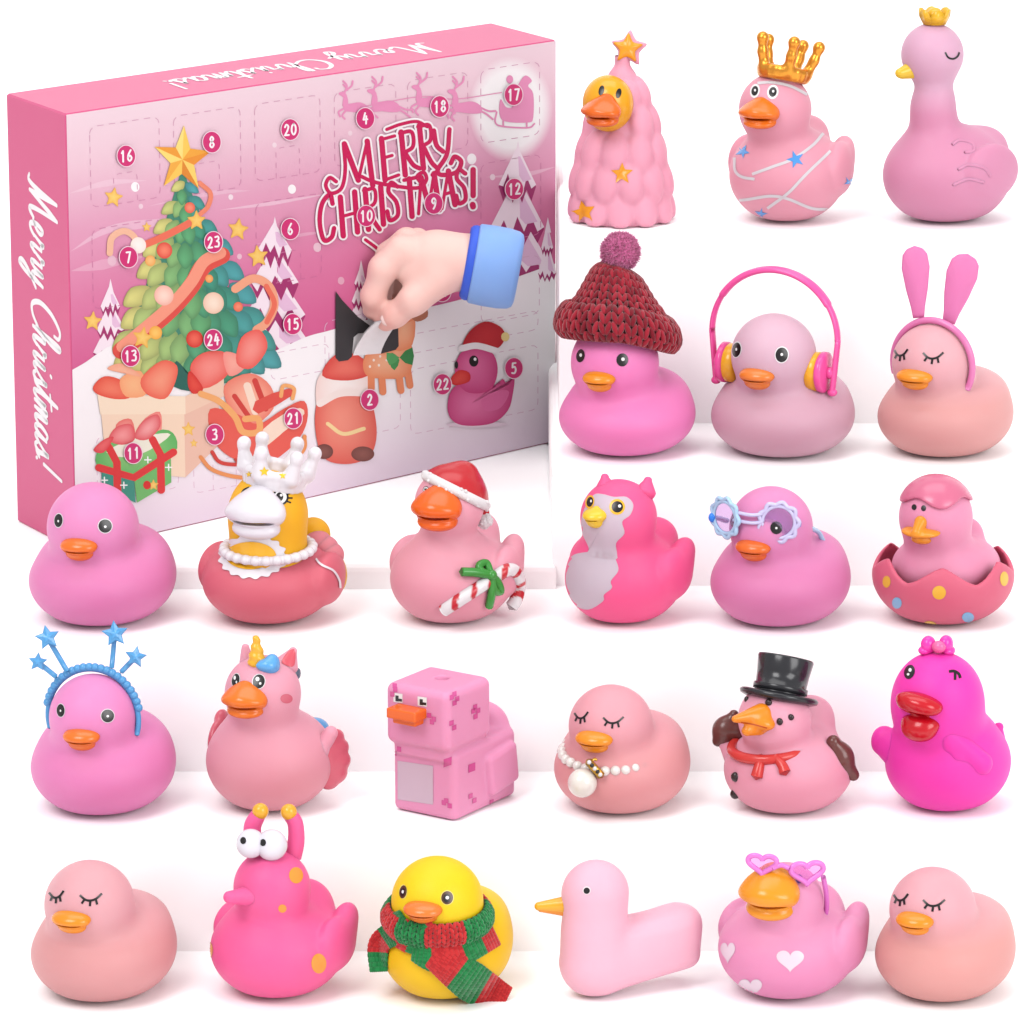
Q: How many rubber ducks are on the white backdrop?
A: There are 24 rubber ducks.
